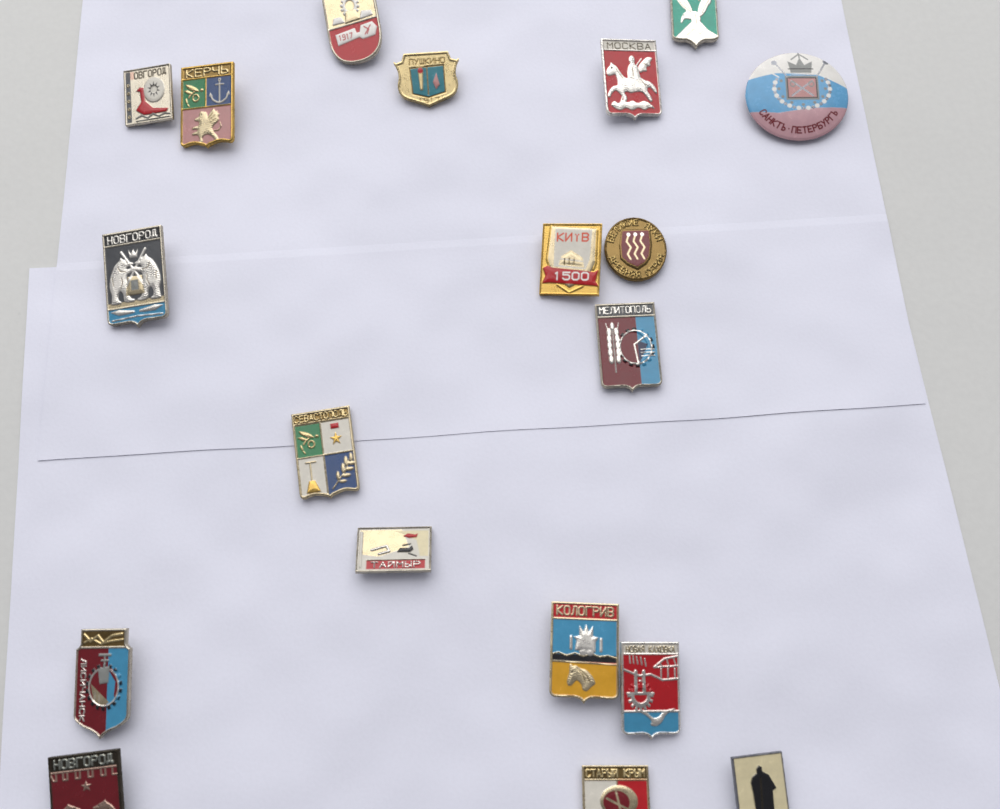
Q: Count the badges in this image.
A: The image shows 19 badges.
